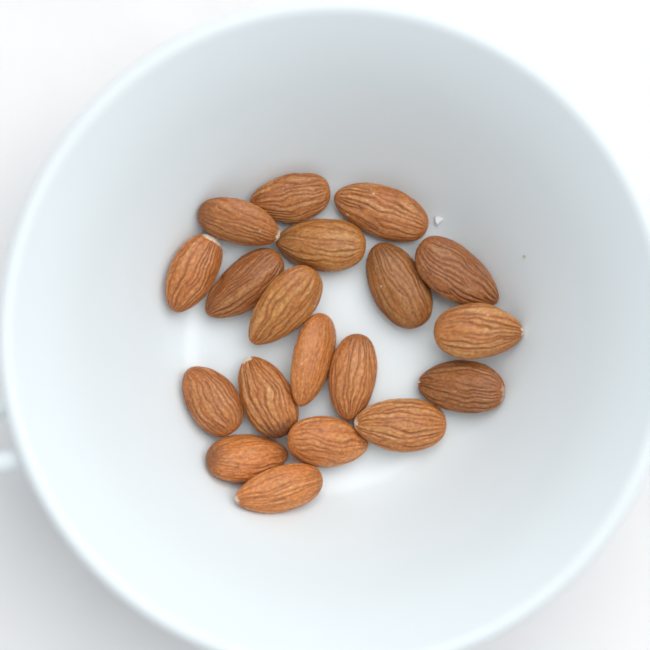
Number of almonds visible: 19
